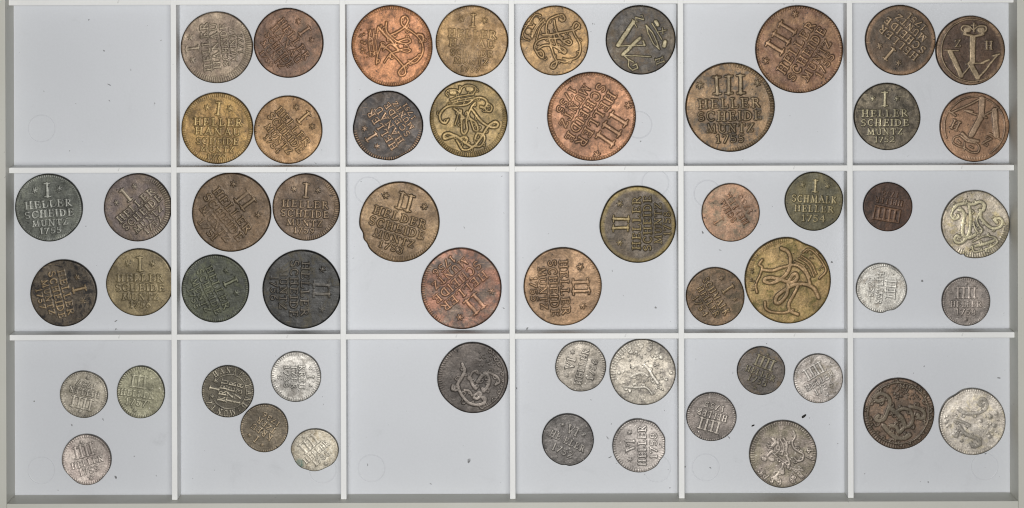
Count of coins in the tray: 55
